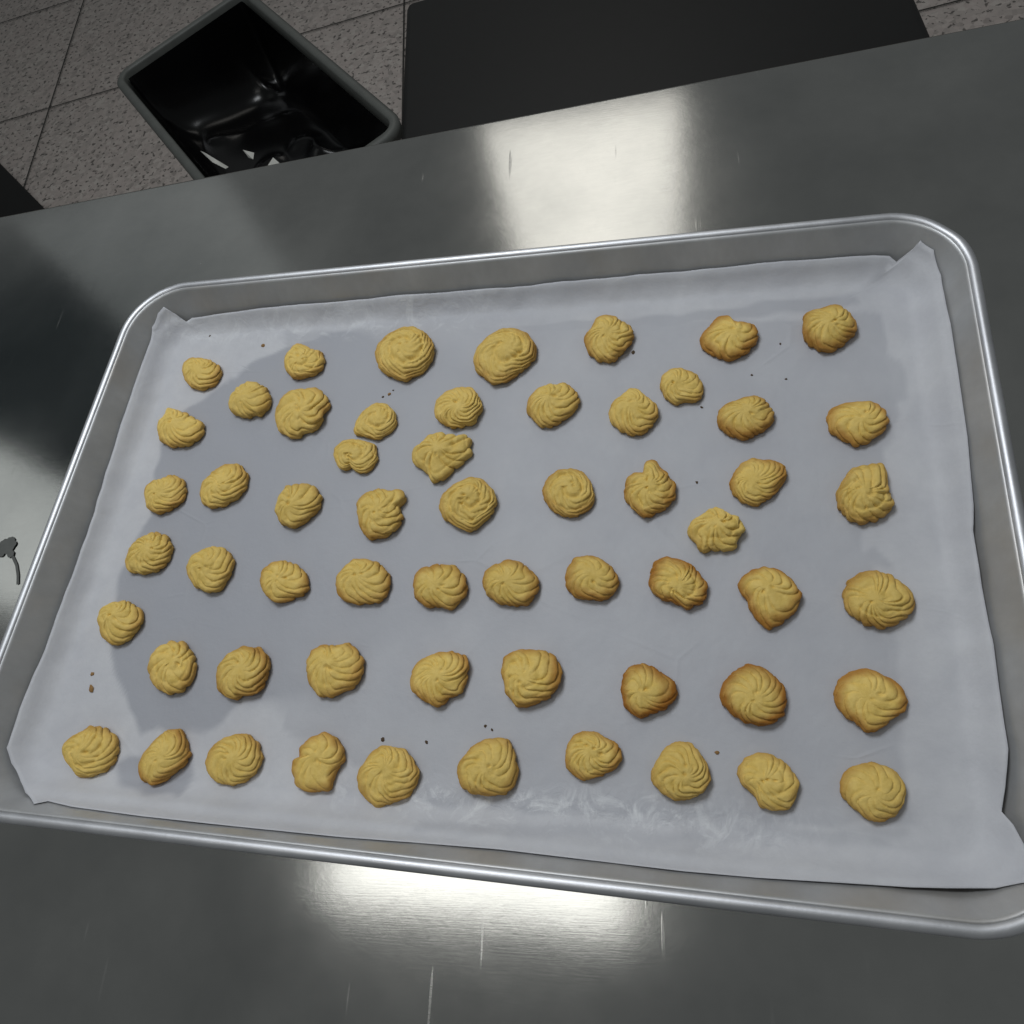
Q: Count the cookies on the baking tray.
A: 58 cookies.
